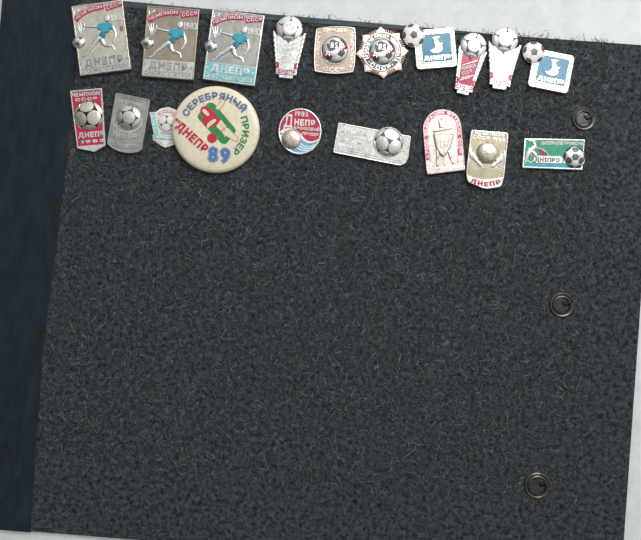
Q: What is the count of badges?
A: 19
